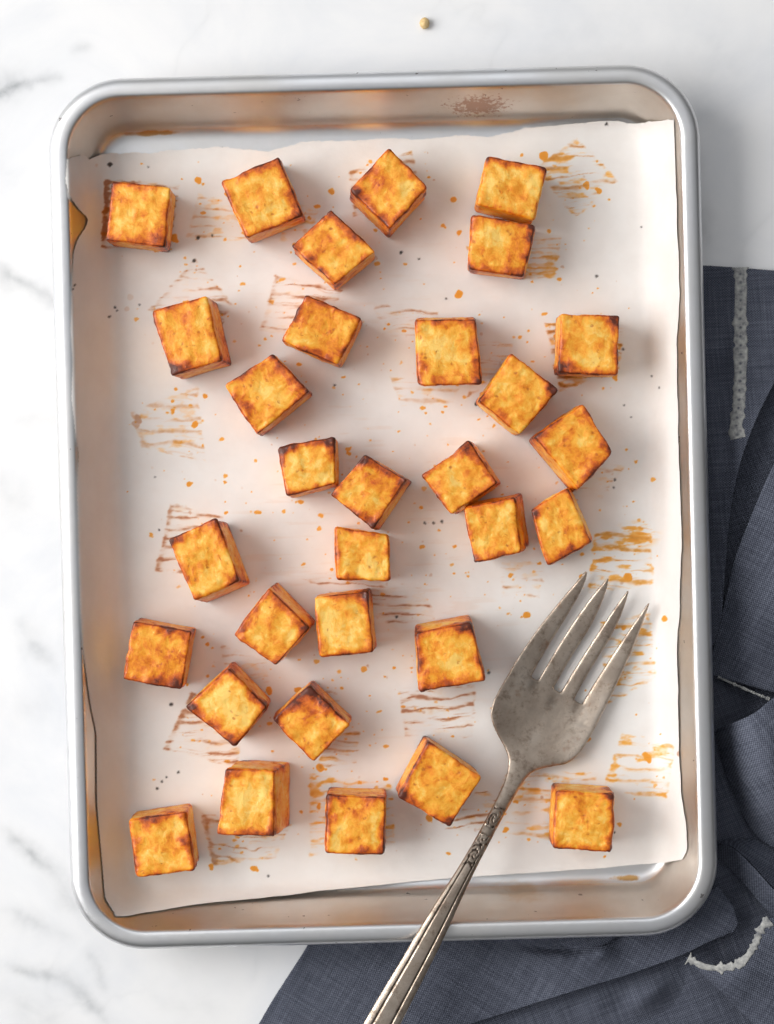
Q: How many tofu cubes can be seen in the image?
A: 31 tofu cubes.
